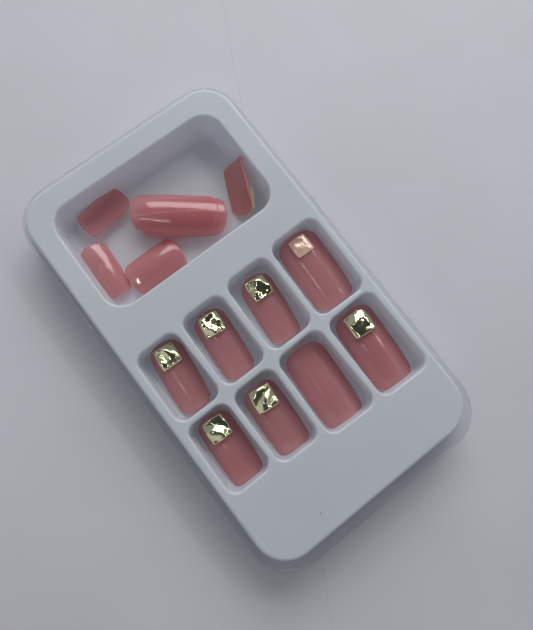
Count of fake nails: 14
